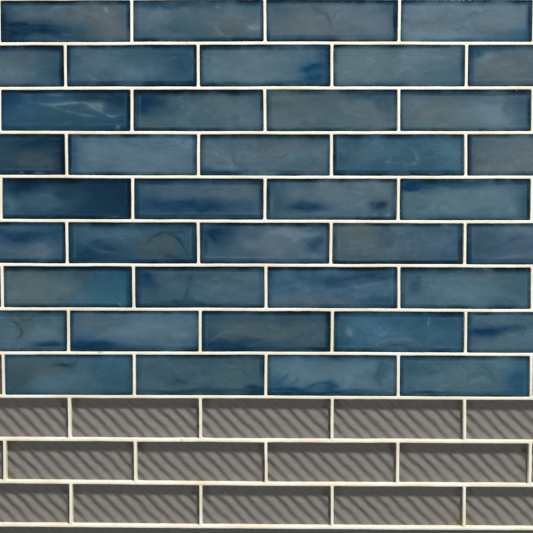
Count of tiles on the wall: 40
